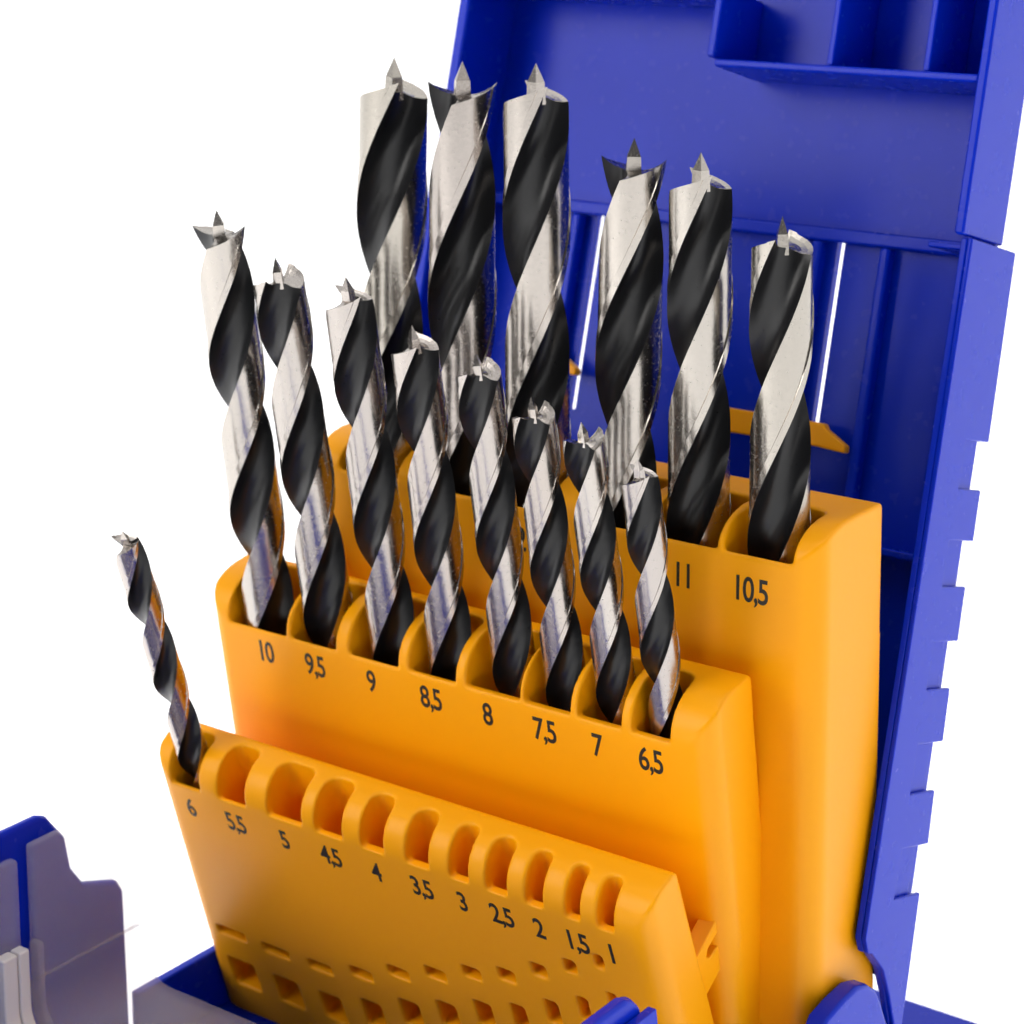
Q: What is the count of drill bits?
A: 15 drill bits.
